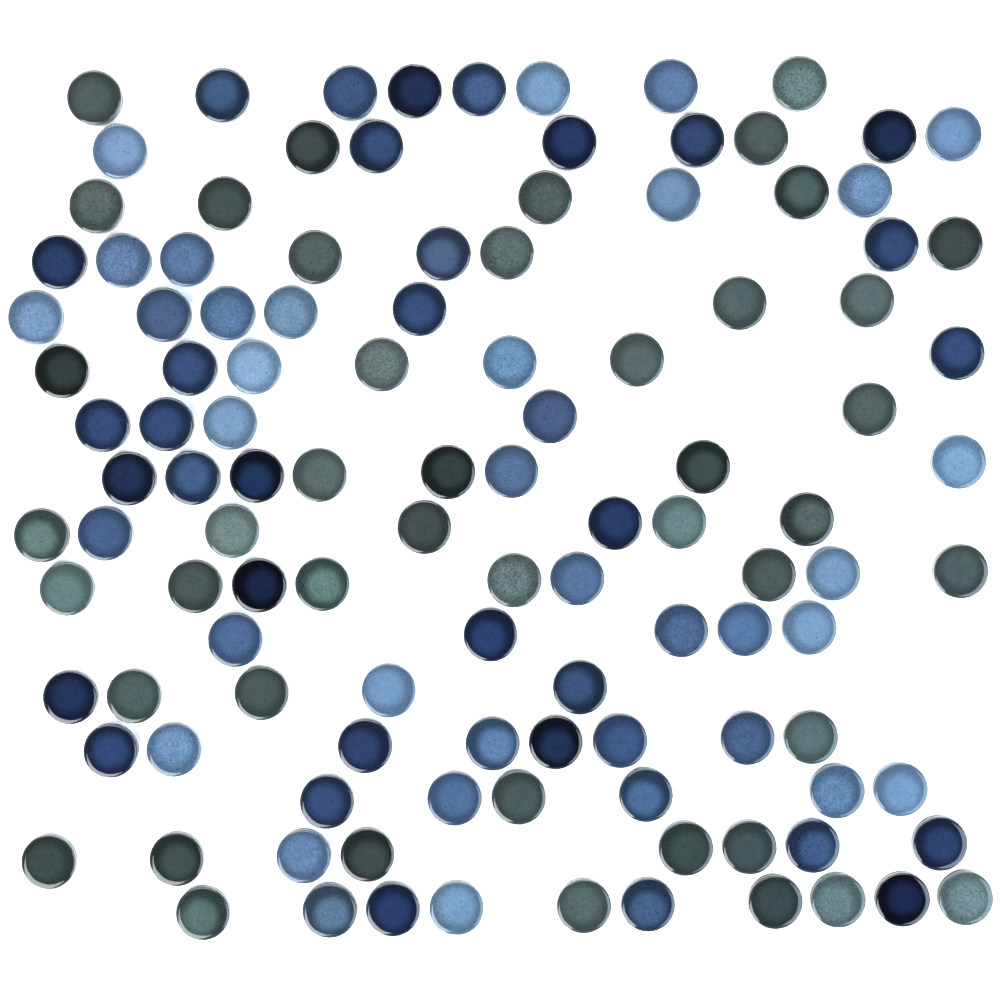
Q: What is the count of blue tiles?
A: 70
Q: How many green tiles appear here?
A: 45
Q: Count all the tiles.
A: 115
